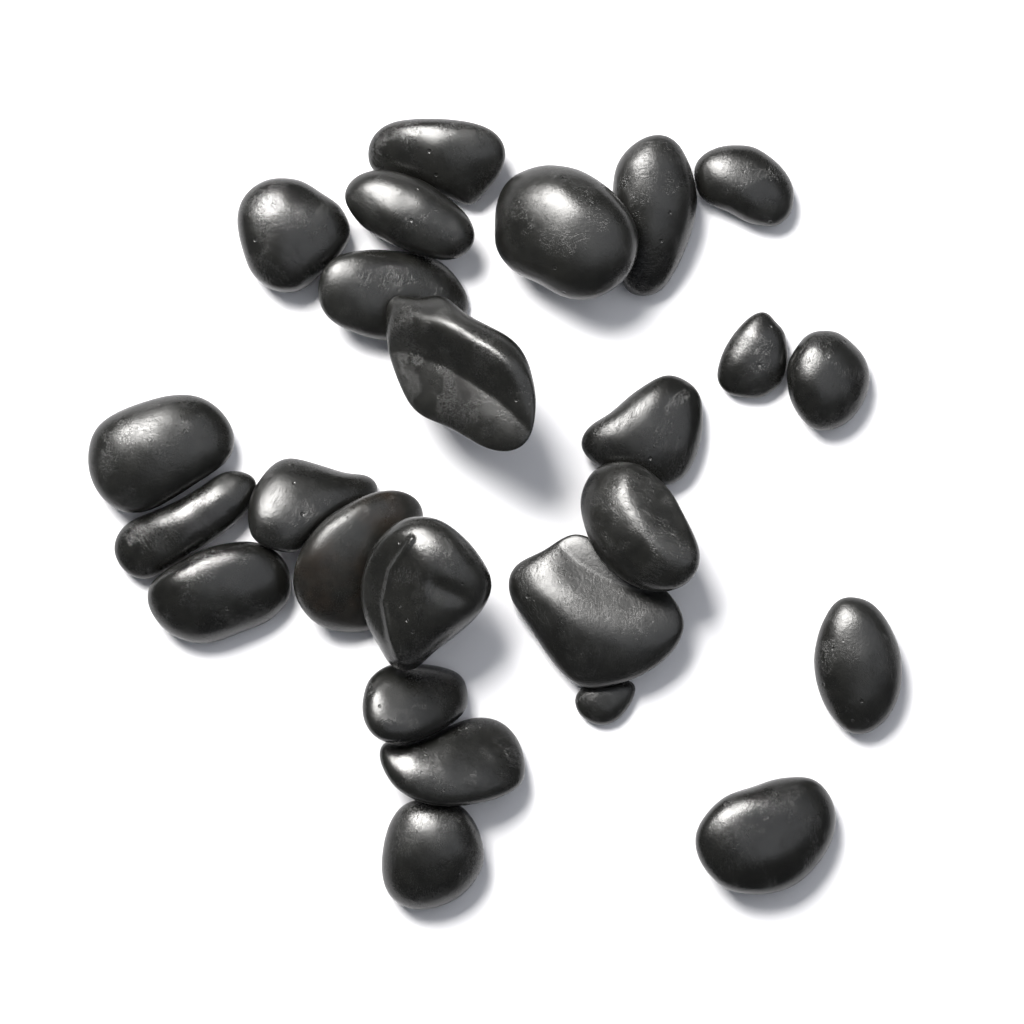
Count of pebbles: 25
